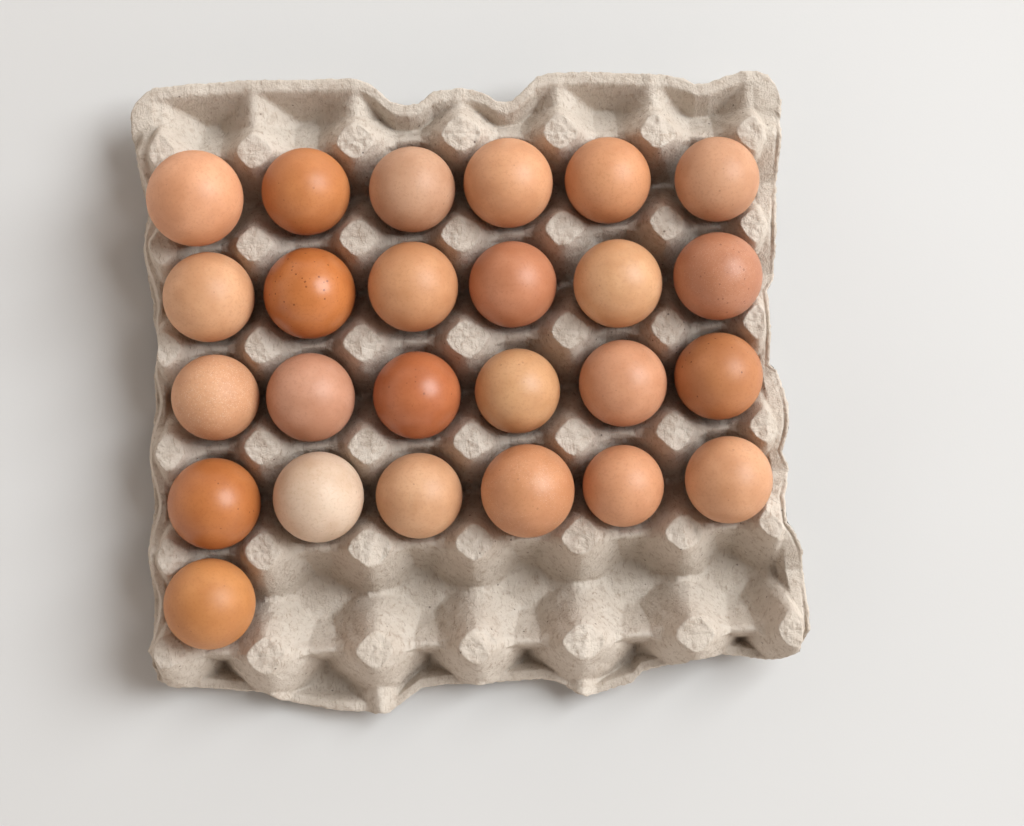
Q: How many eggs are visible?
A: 25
